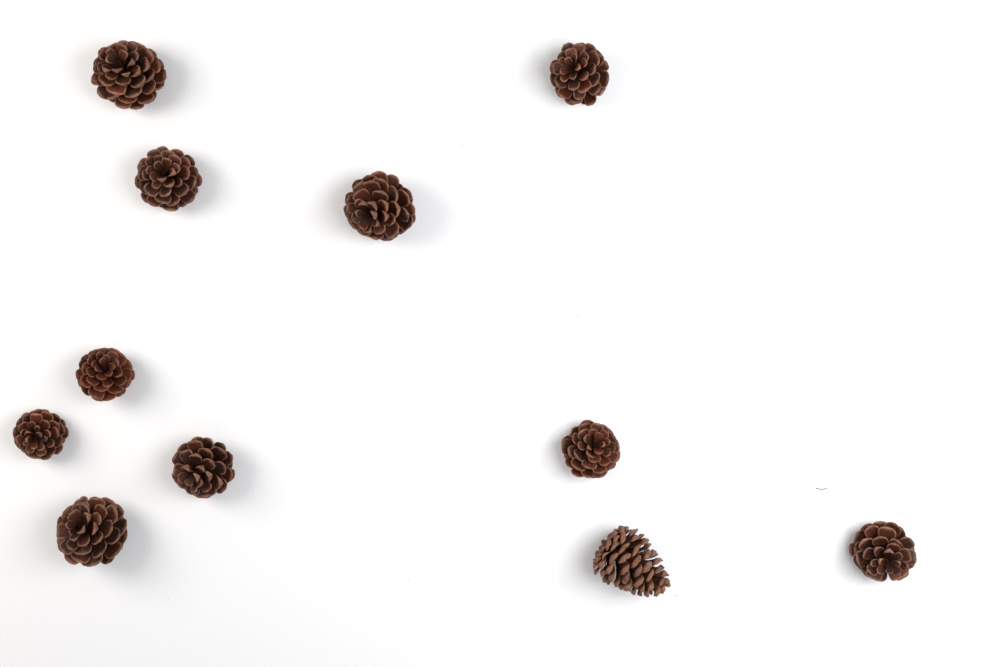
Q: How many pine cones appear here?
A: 11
